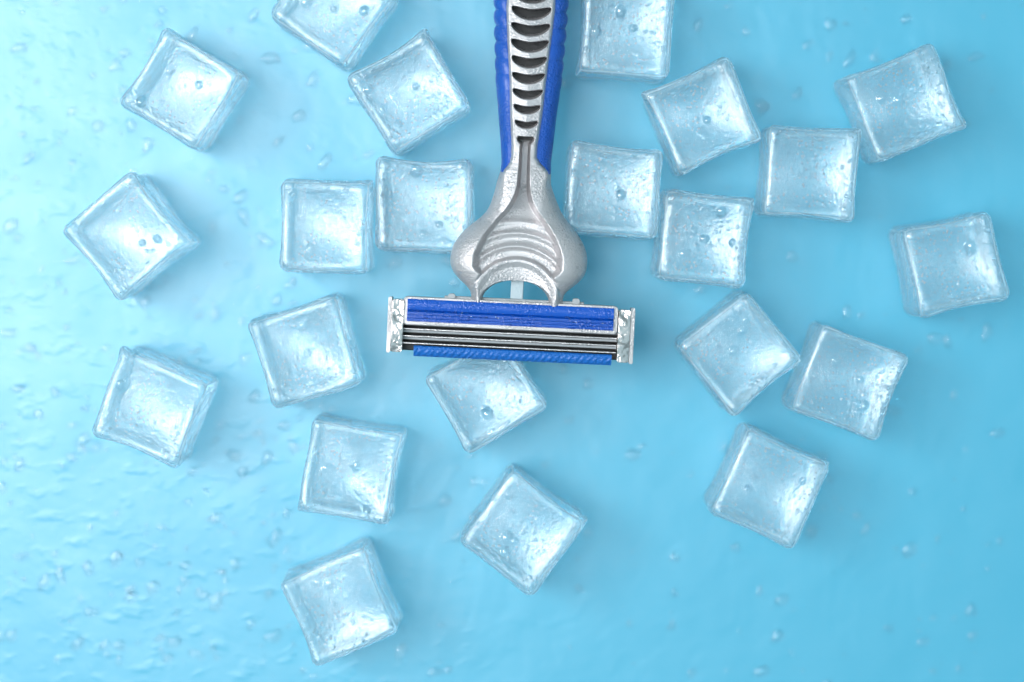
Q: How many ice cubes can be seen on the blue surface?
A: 22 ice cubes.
